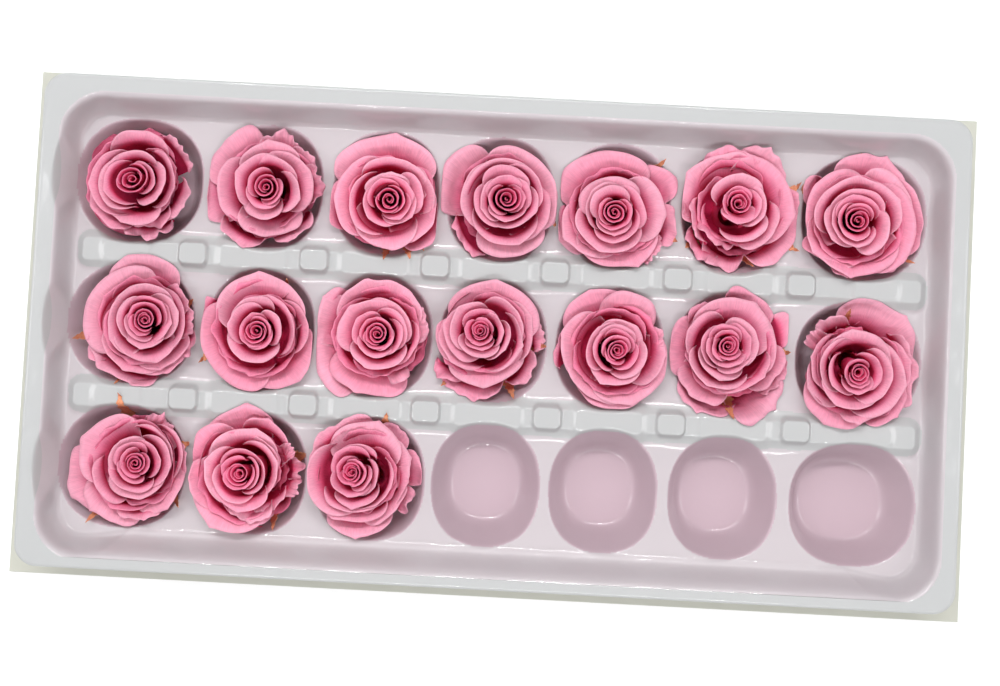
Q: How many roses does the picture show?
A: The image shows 17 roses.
